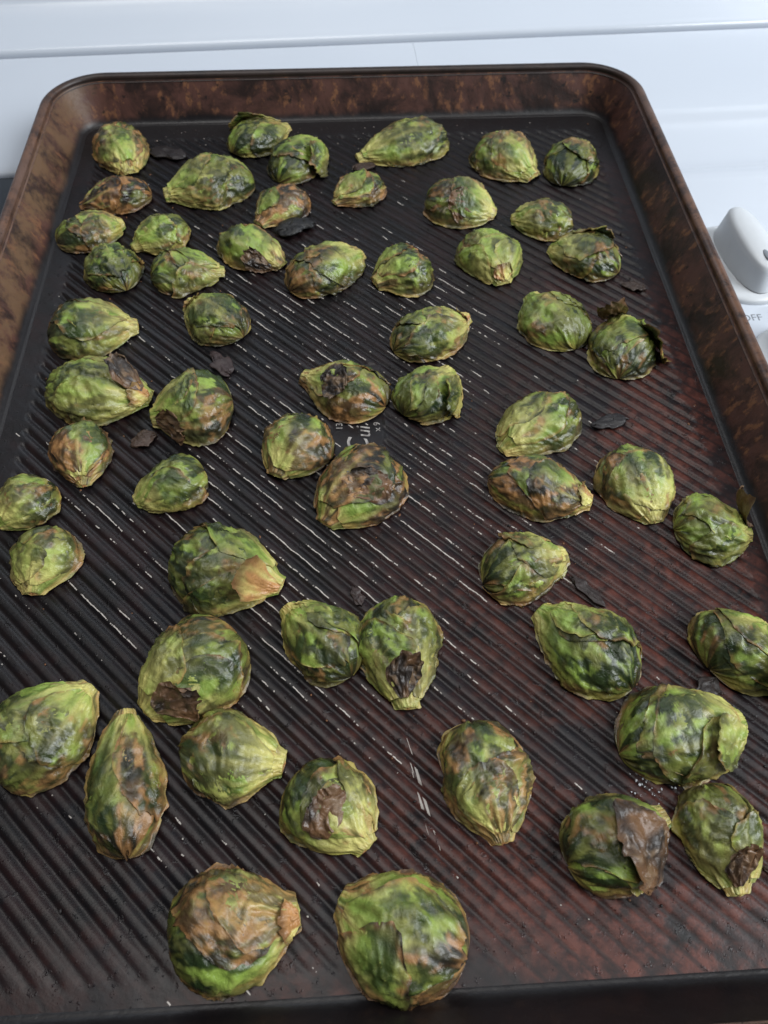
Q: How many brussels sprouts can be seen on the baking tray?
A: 57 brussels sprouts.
